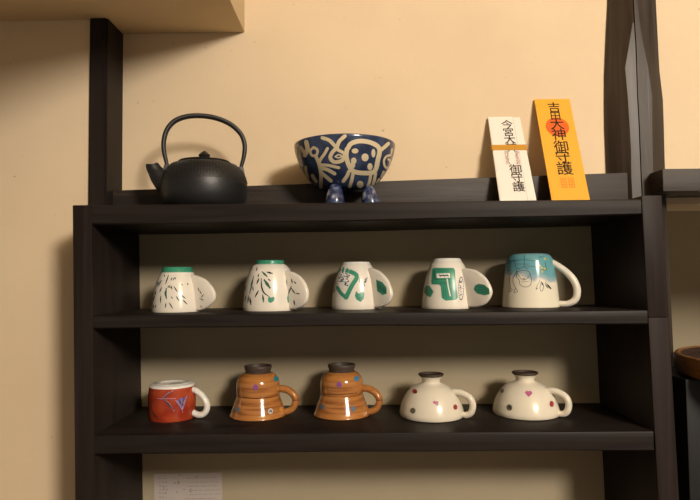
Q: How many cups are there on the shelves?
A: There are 10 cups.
